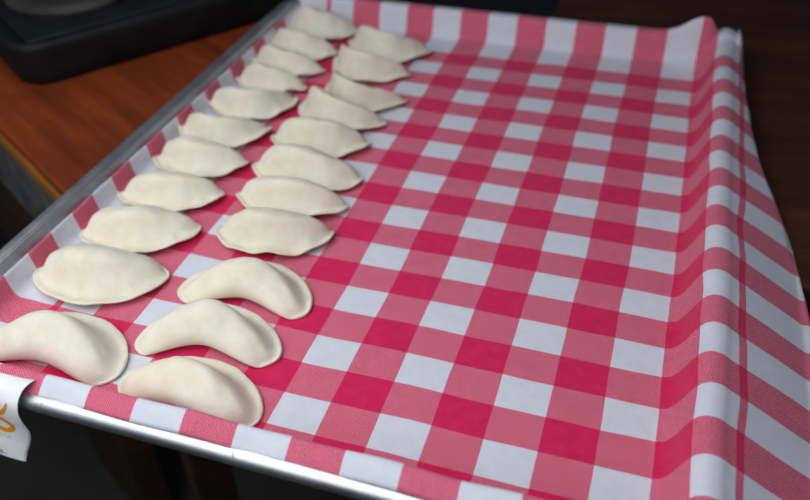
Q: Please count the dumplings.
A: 22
